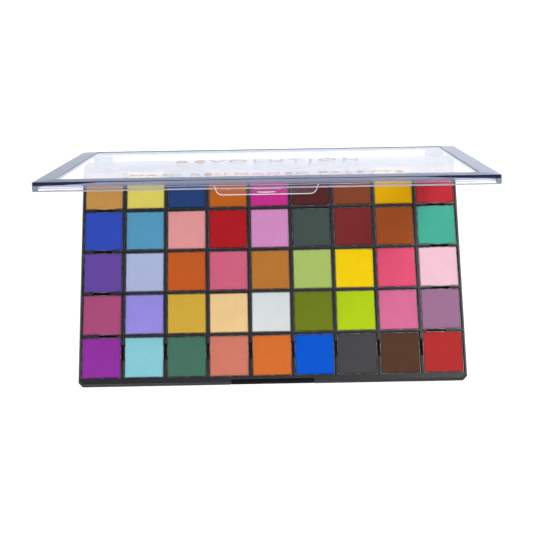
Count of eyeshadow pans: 45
